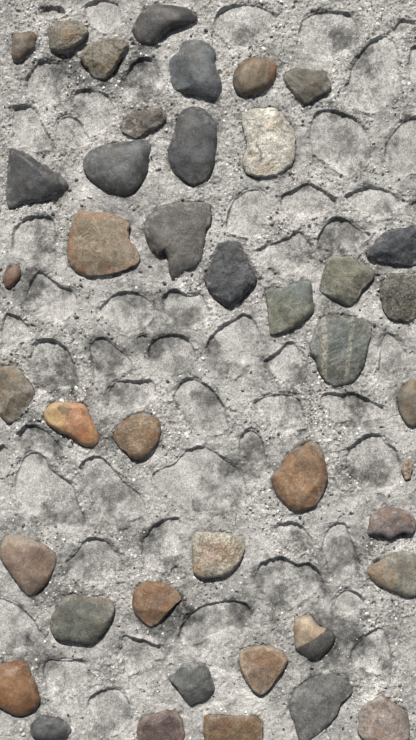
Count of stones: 42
